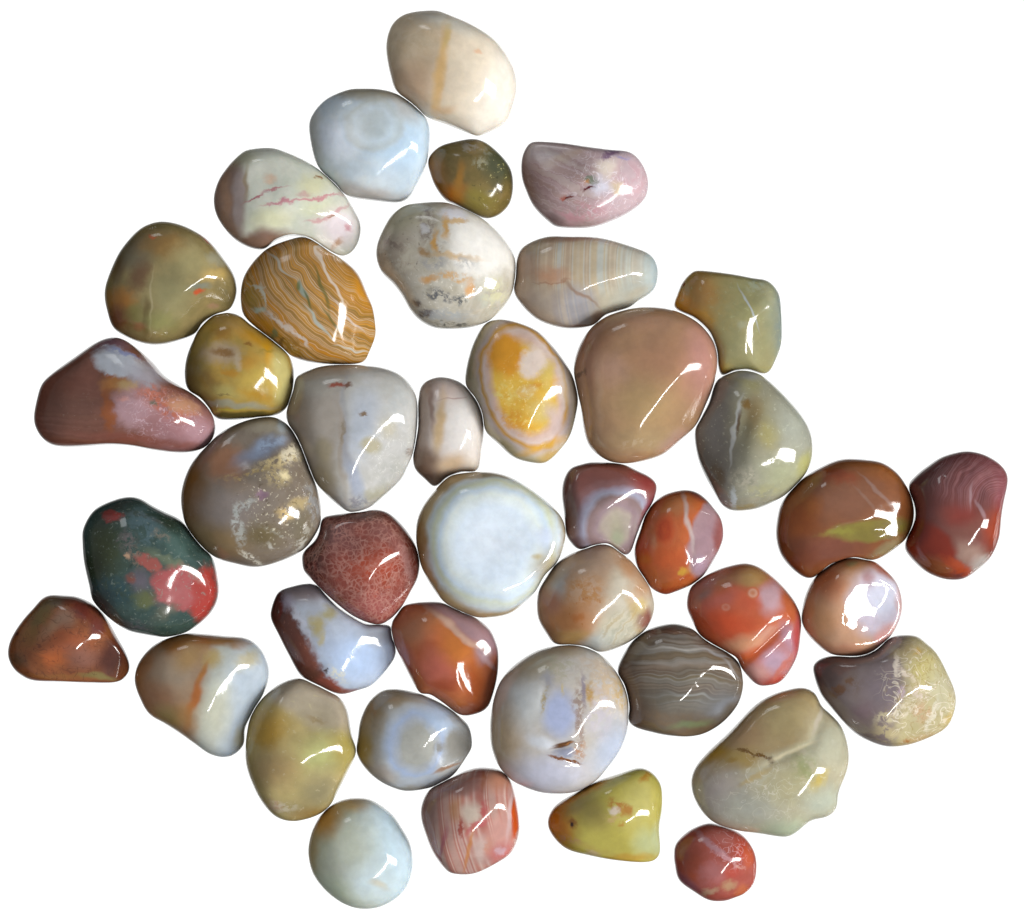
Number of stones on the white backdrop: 42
